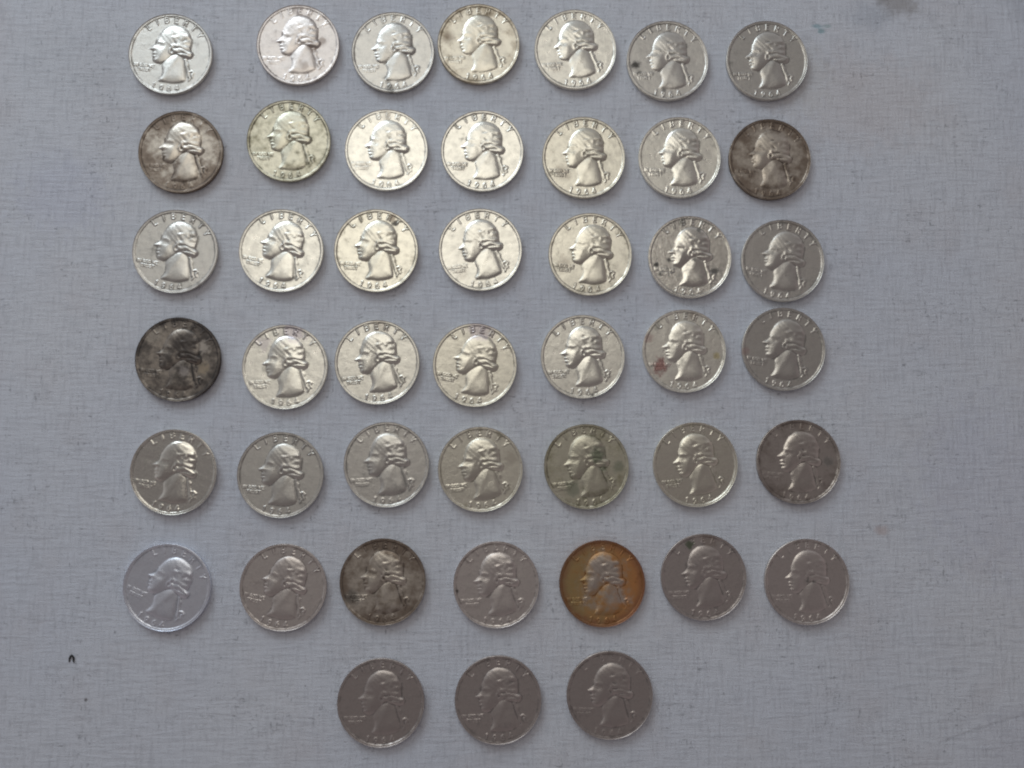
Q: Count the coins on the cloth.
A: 45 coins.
